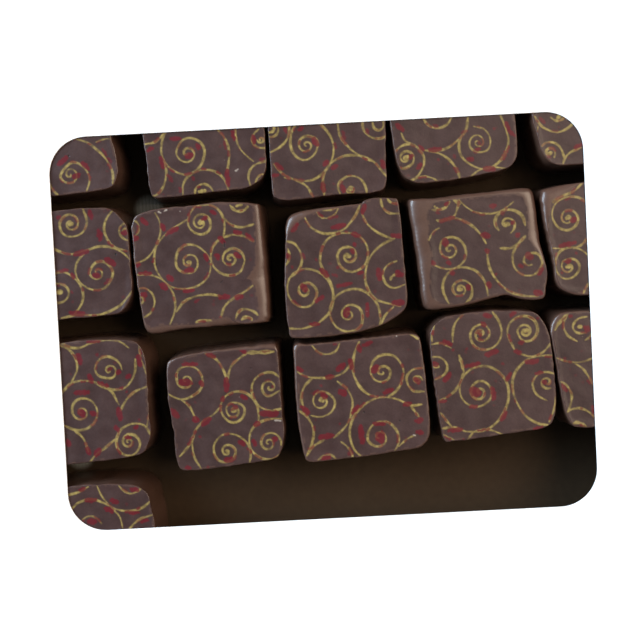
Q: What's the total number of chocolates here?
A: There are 16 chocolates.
